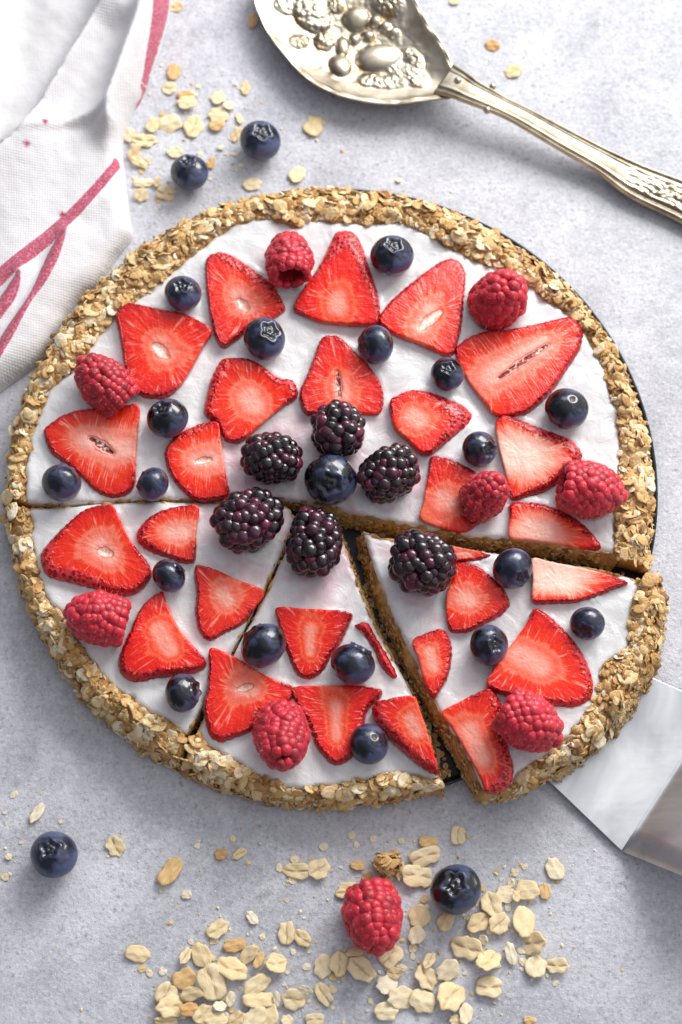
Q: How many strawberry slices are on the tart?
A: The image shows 28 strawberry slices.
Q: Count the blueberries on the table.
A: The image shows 23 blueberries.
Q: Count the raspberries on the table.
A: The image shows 9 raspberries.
